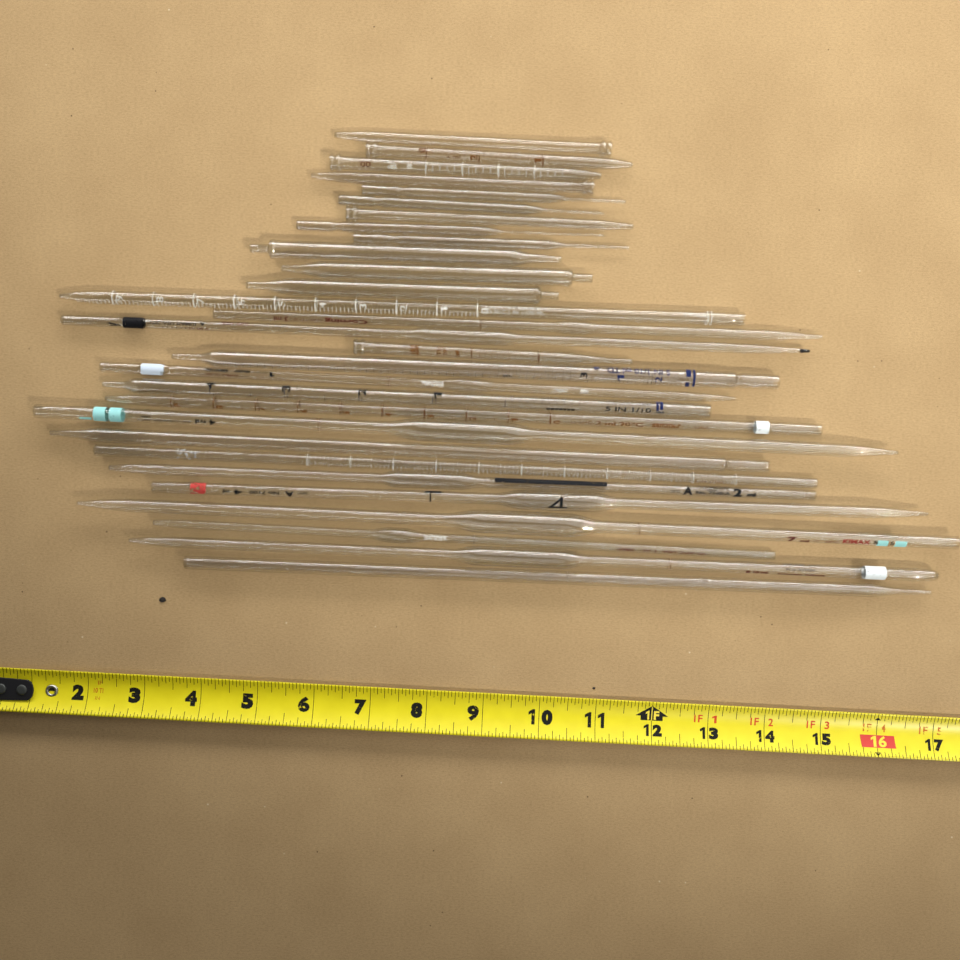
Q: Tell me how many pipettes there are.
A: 29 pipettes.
